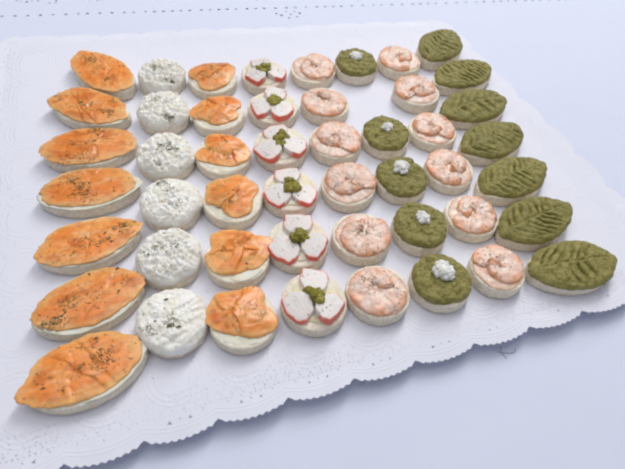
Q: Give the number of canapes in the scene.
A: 49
